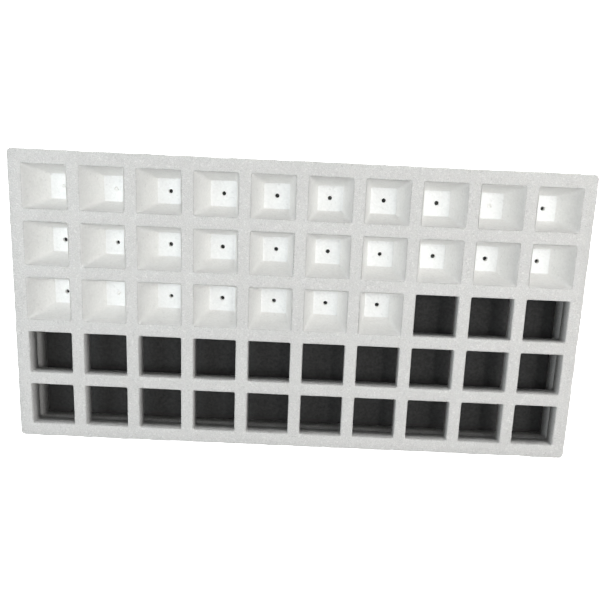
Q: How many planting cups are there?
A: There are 27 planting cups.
